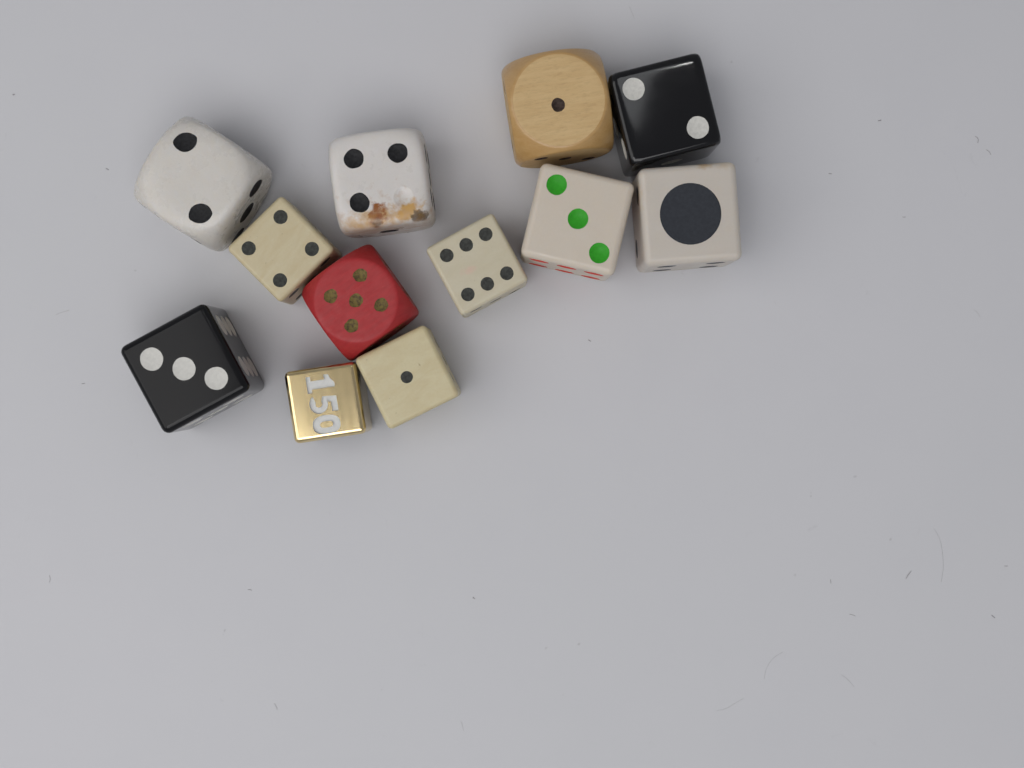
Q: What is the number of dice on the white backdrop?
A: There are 12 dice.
